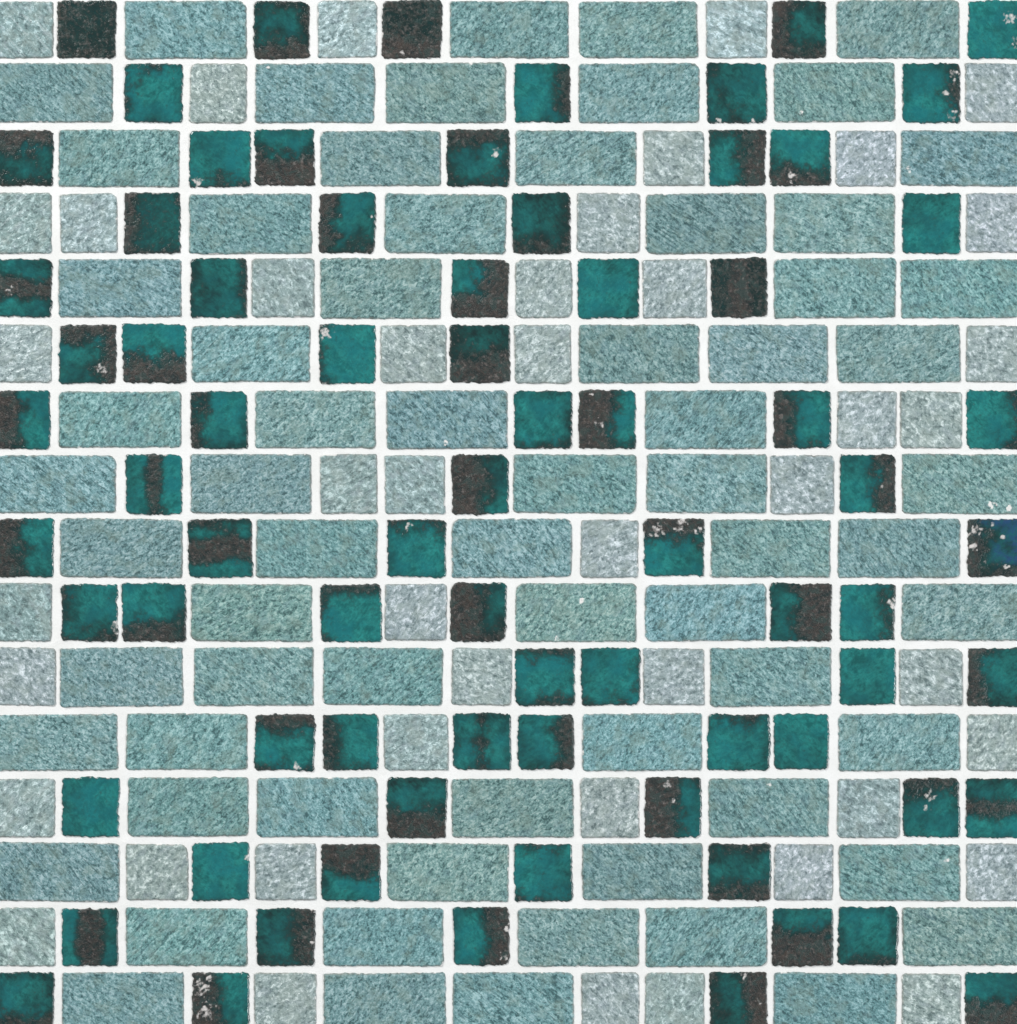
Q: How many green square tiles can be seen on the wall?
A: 76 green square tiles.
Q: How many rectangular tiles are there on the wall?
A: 68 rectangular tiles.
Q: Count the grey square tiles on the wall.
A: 44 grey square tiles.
